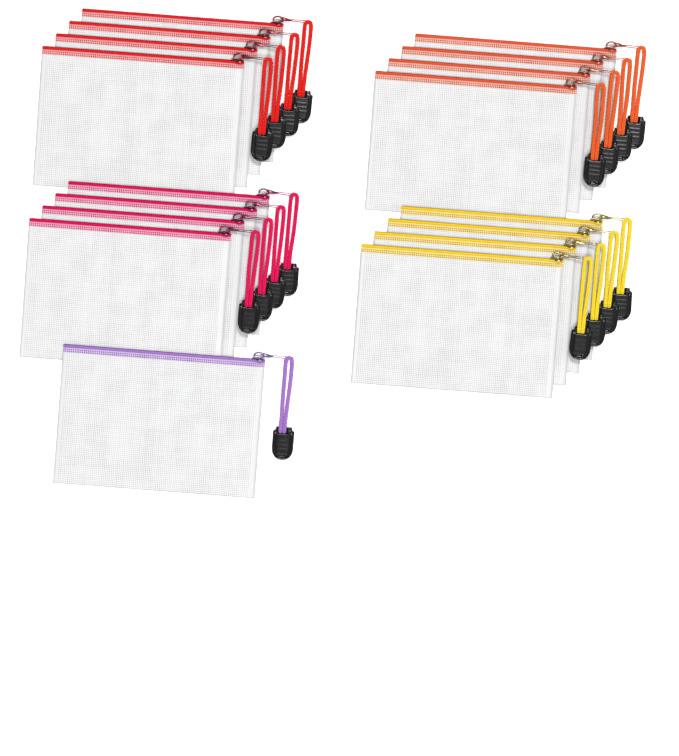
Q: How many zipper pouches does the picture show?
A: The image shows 17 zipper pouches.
